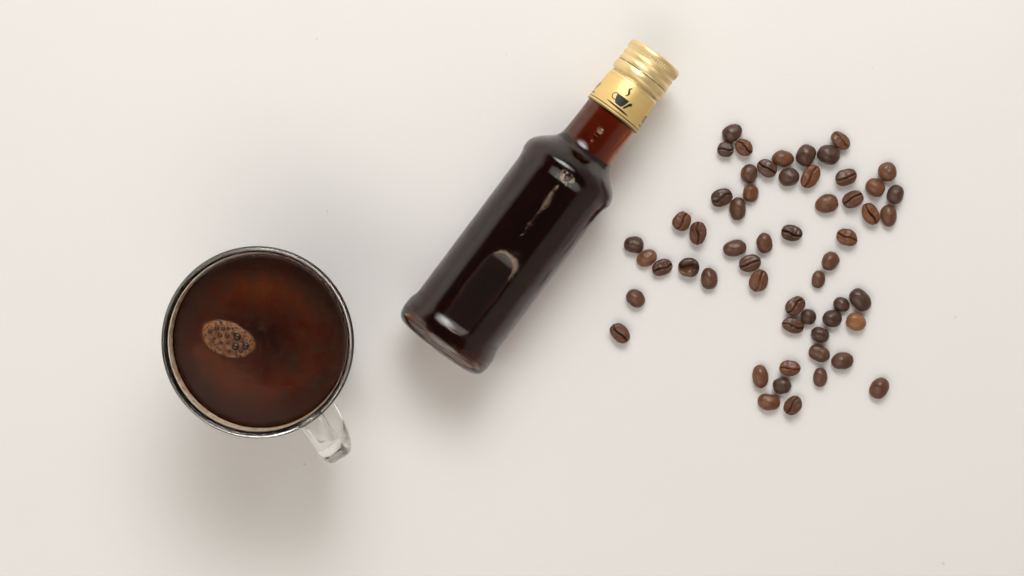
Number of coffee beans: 56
